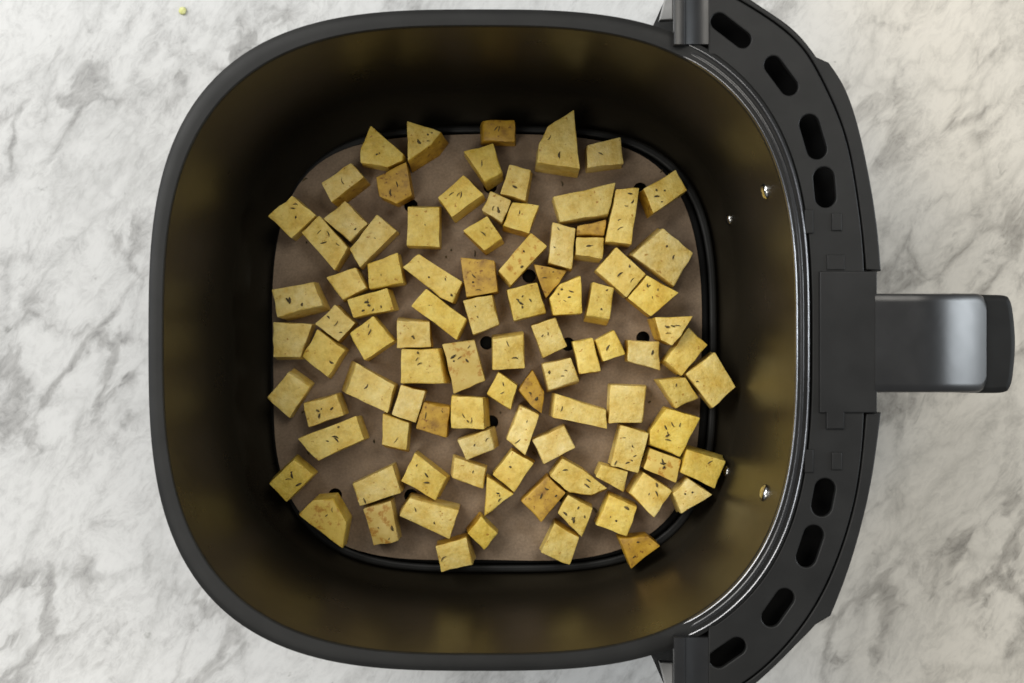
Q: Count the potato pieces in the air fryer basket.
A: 96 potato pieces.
